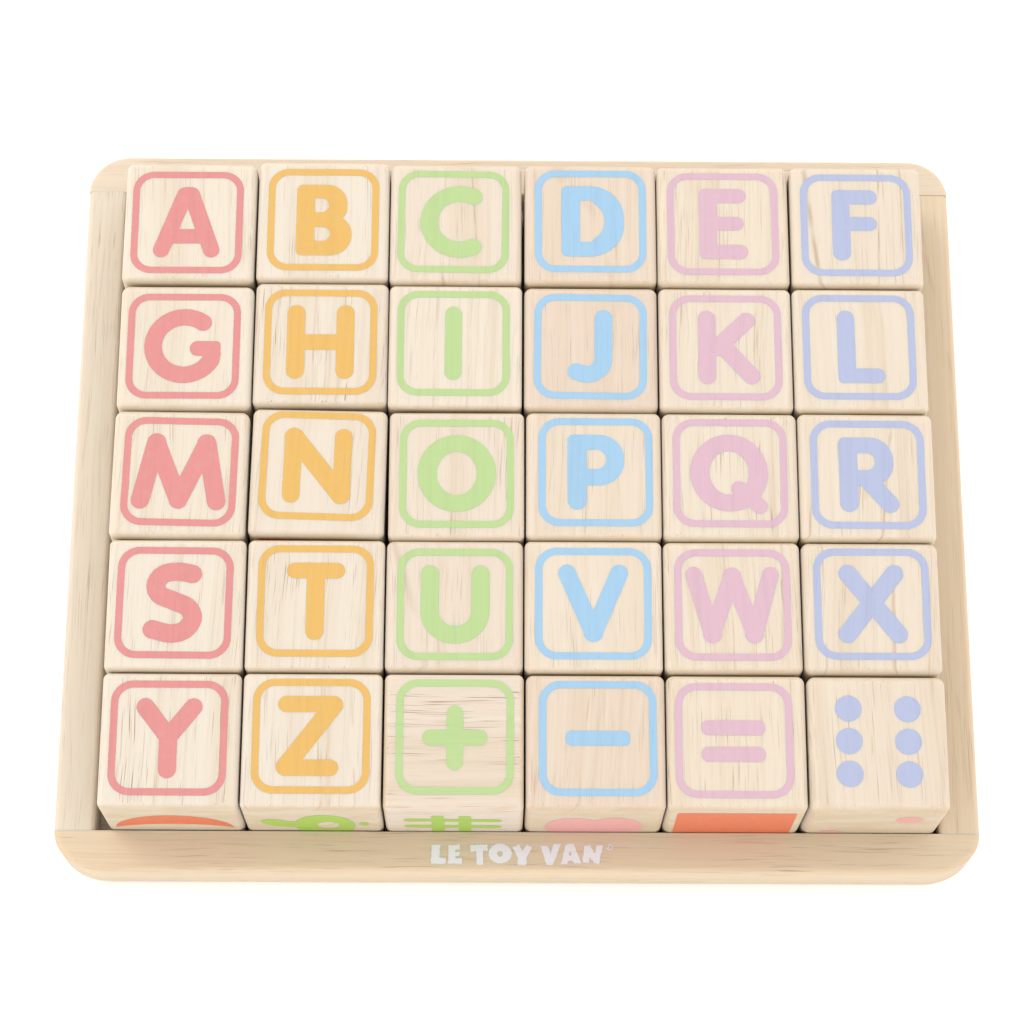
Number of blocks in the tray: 30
